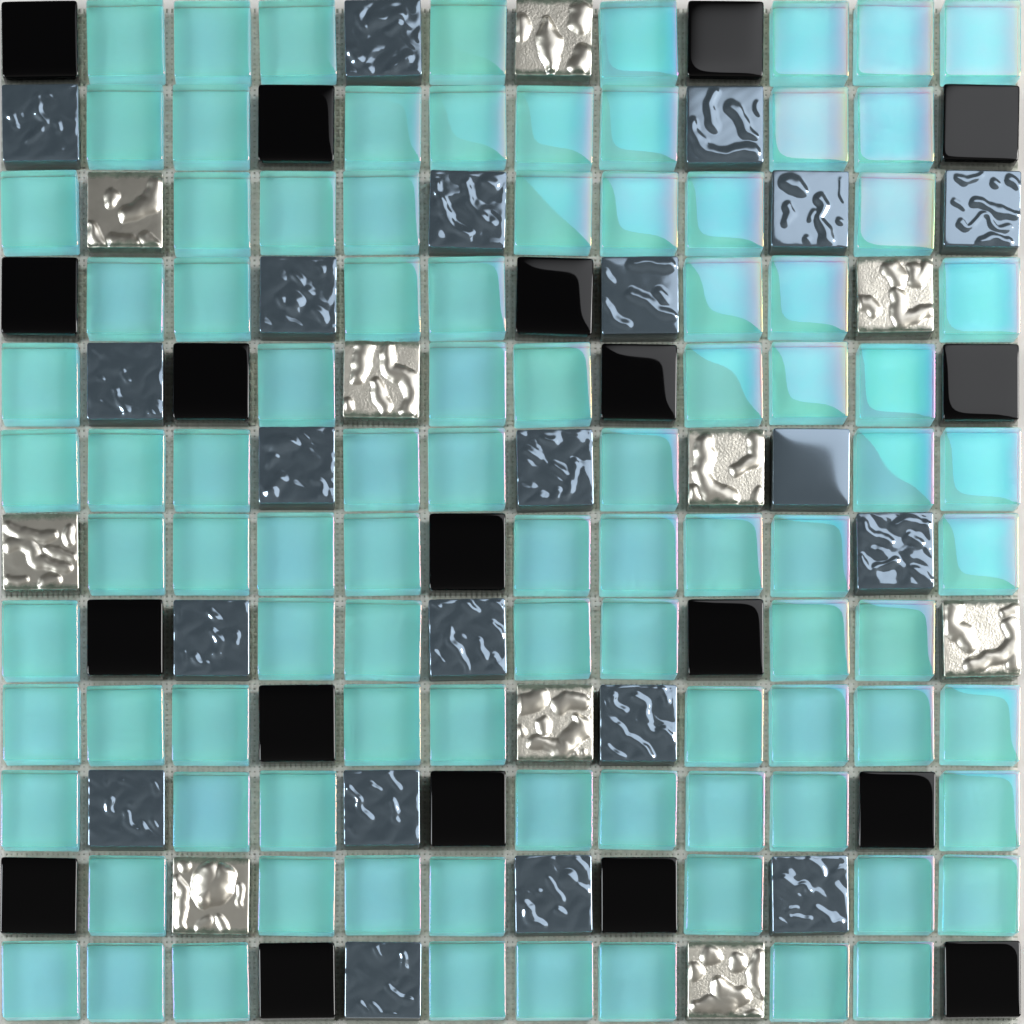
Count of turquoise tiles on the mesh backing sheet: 94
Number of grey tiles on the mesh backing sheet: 21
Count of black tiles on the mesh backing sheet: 19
